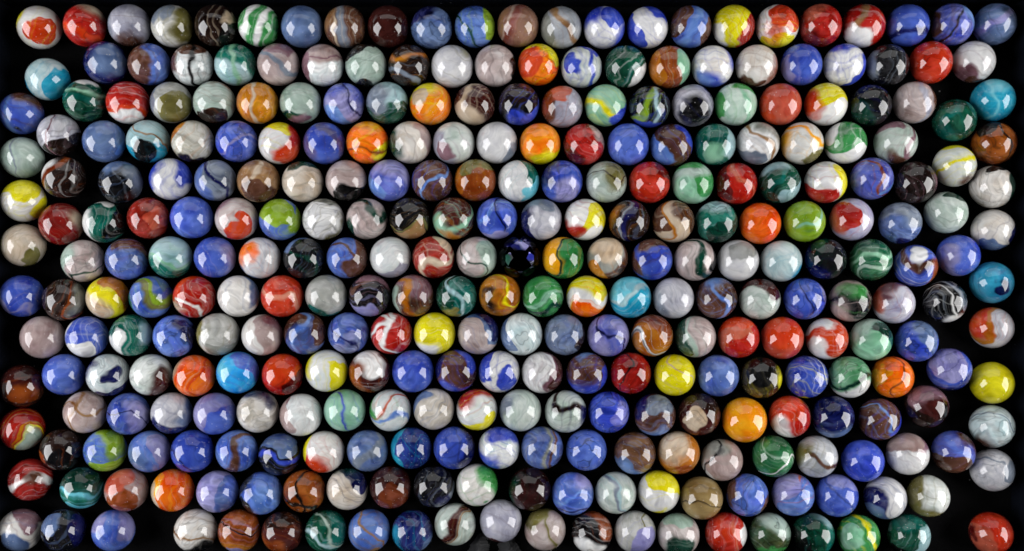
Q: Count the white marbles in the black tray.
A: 105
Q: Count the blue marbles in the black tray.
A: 69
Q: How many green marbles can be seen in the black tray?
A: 30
